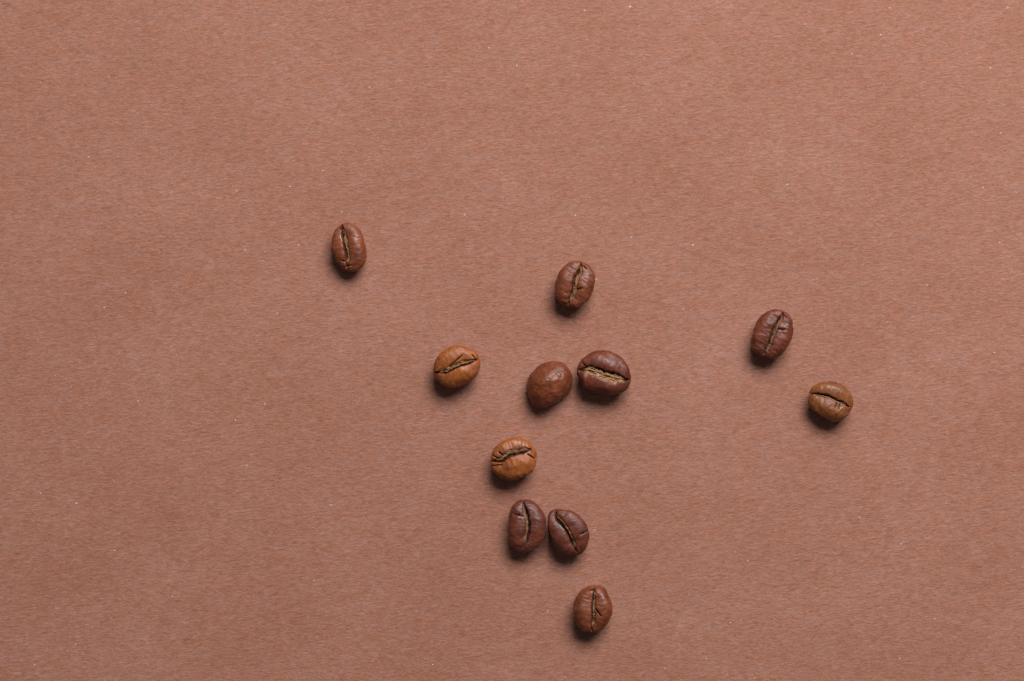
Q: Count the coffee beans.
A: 11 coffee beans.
